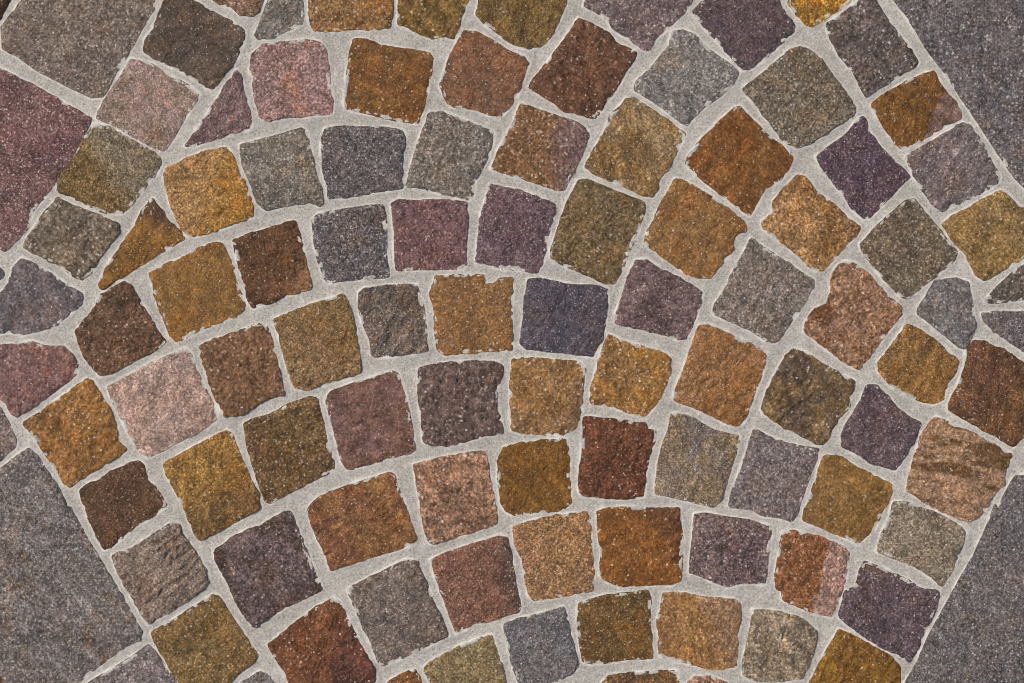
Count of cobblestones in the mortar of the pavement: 99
